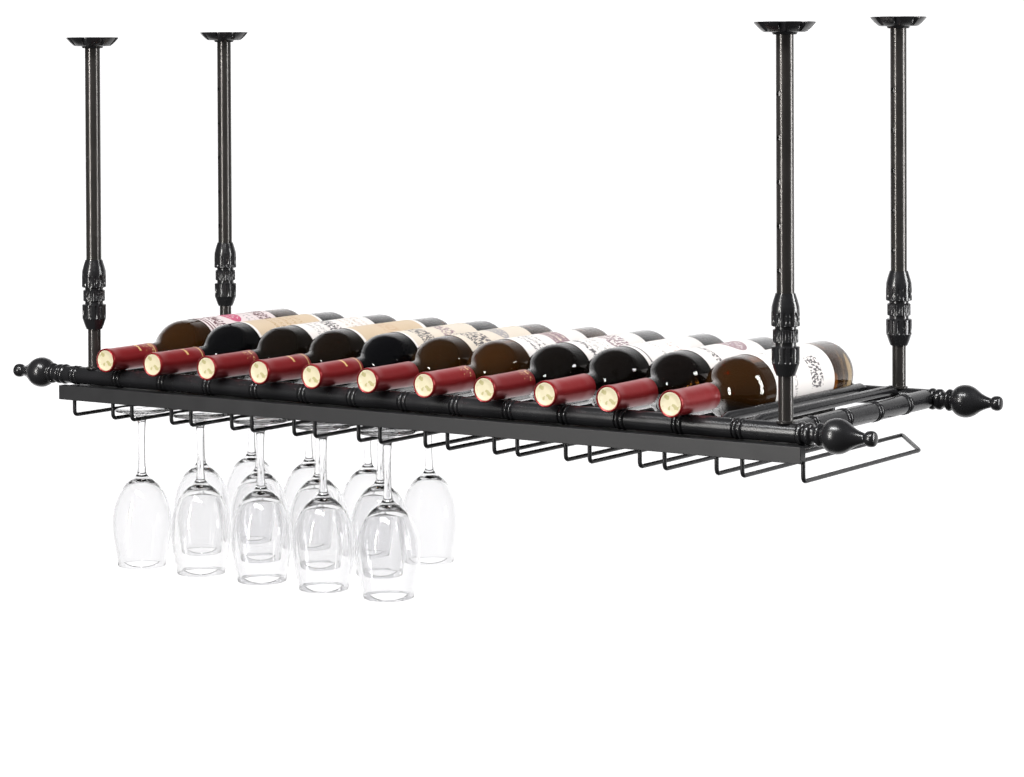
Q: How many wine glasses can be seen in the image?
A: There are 13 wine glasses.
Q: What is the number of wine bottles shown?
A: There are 11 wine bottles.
